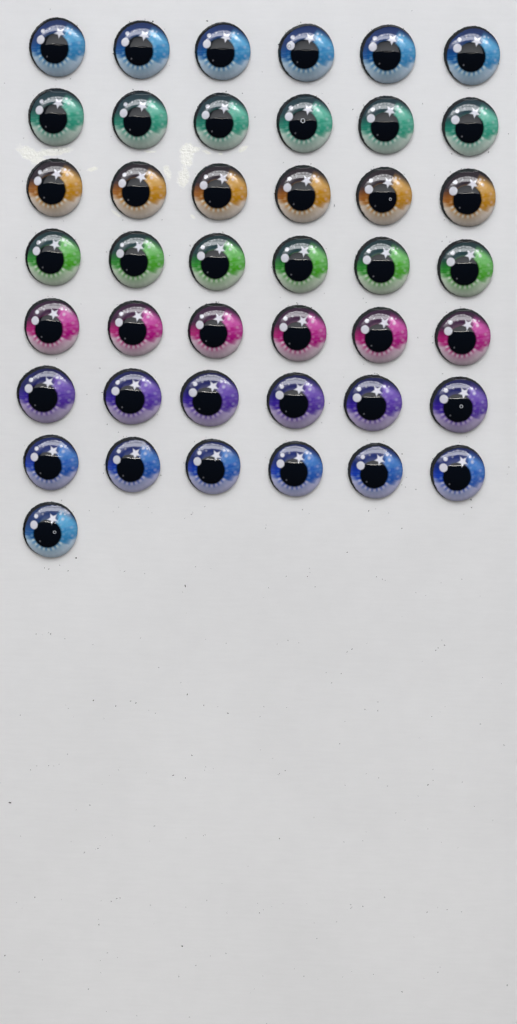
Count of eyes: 43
